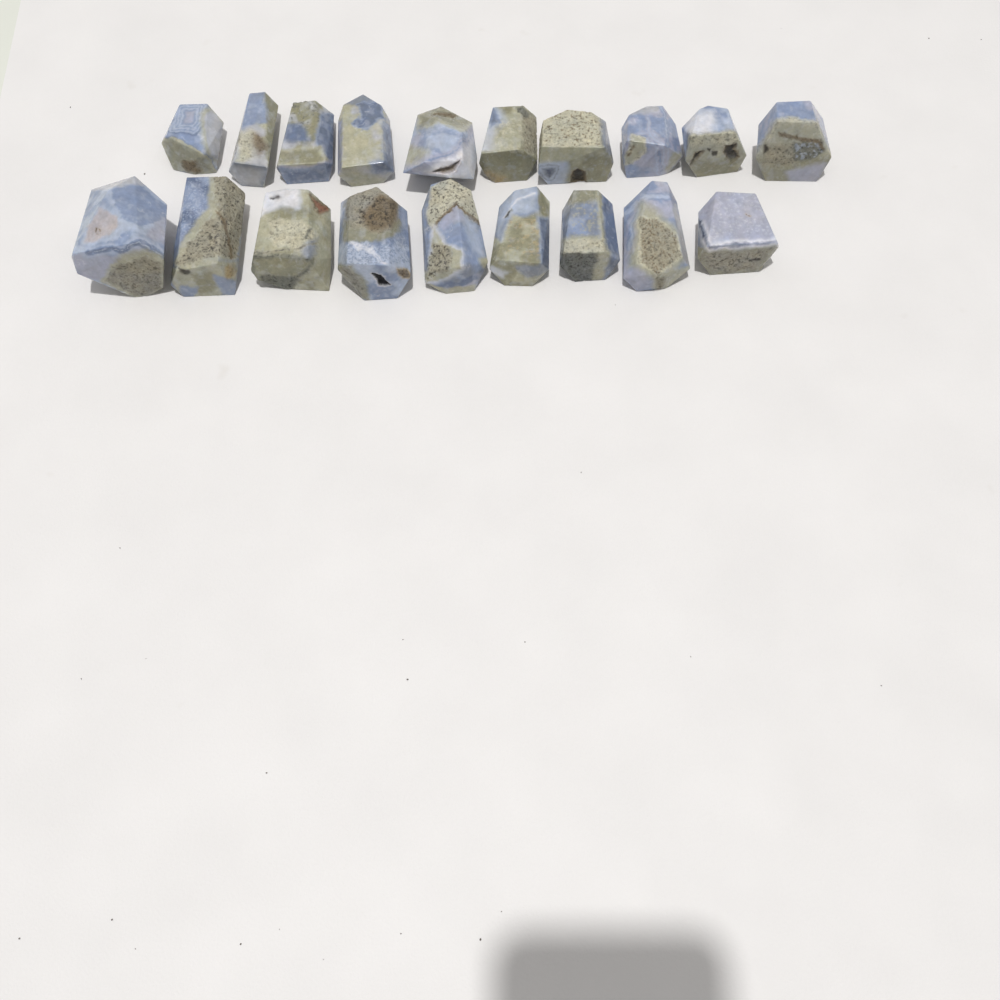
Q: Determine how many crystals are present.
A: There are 19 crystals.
